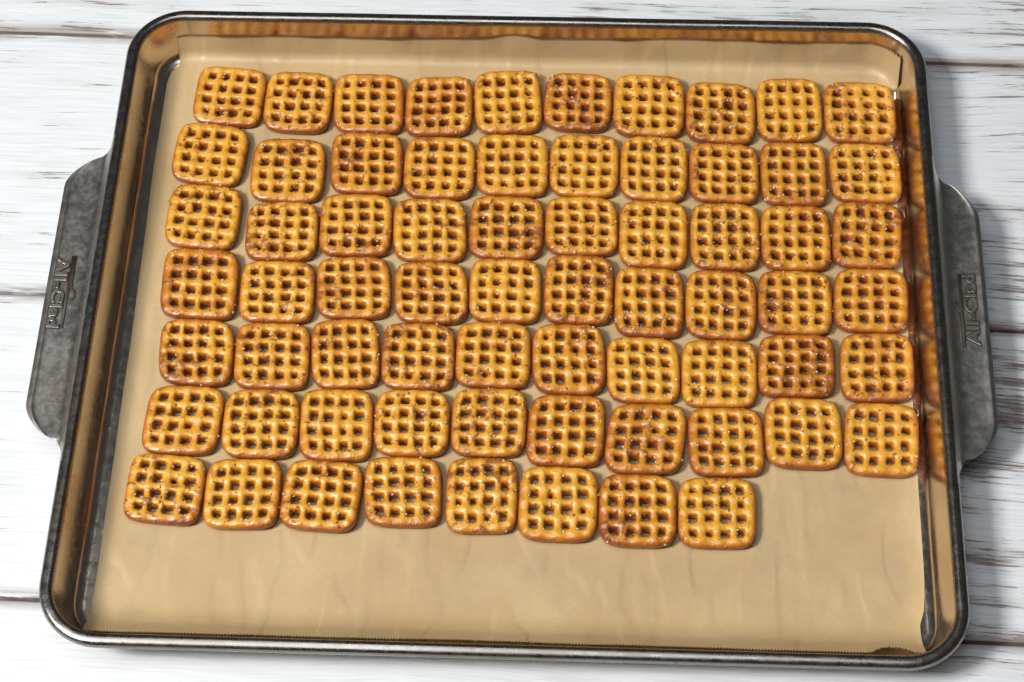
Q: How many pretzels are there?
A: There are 68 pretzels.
